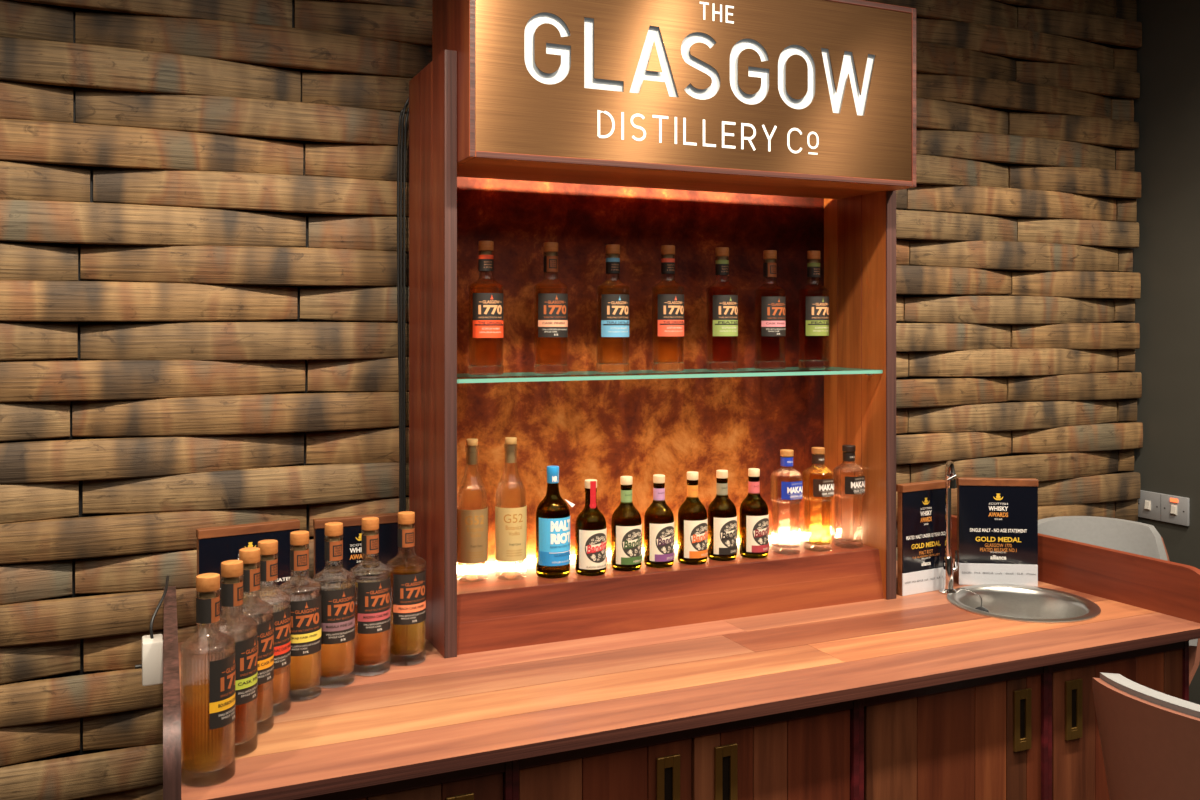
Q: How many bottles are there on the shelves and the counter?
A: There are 27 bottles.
